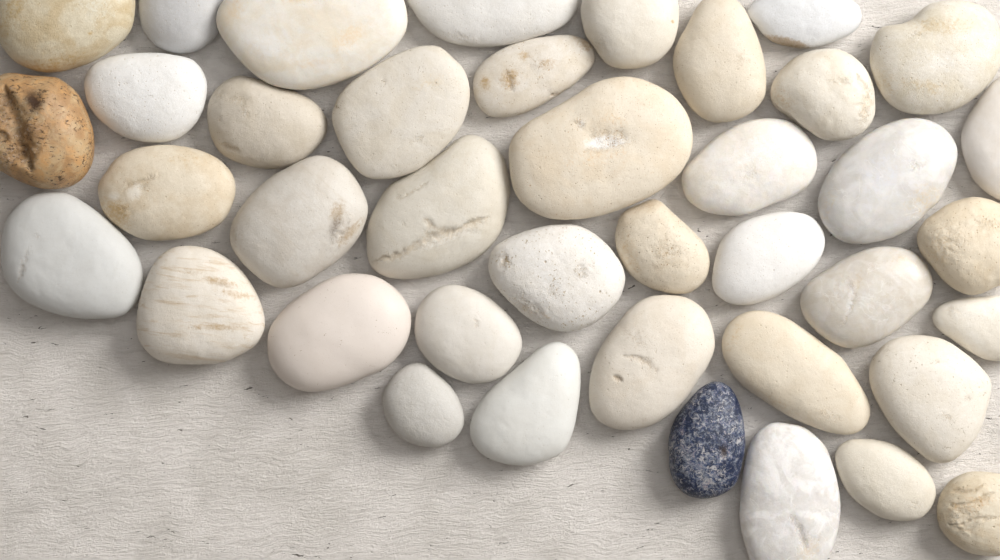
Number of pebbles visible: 40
